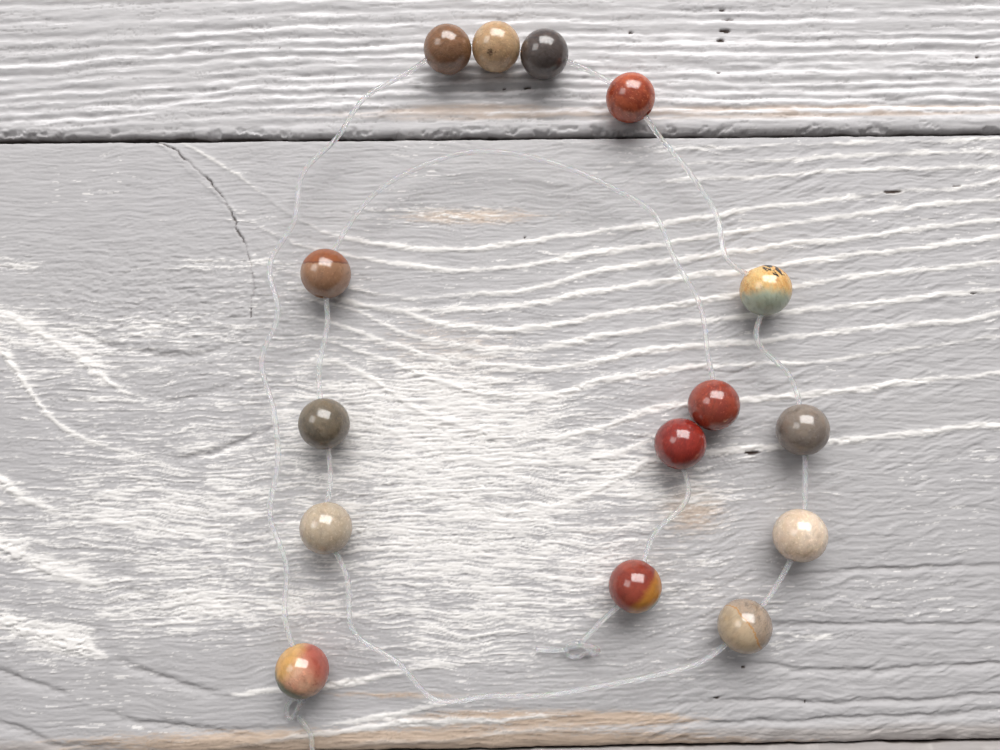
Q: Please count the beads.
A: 15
